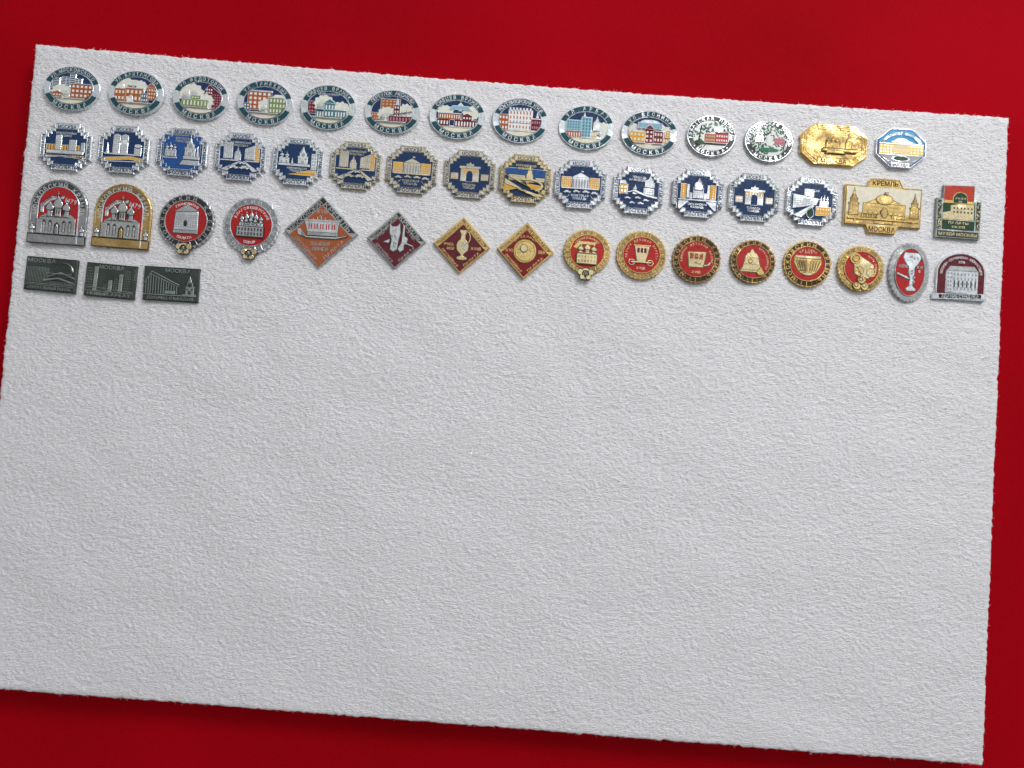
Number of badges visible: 49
